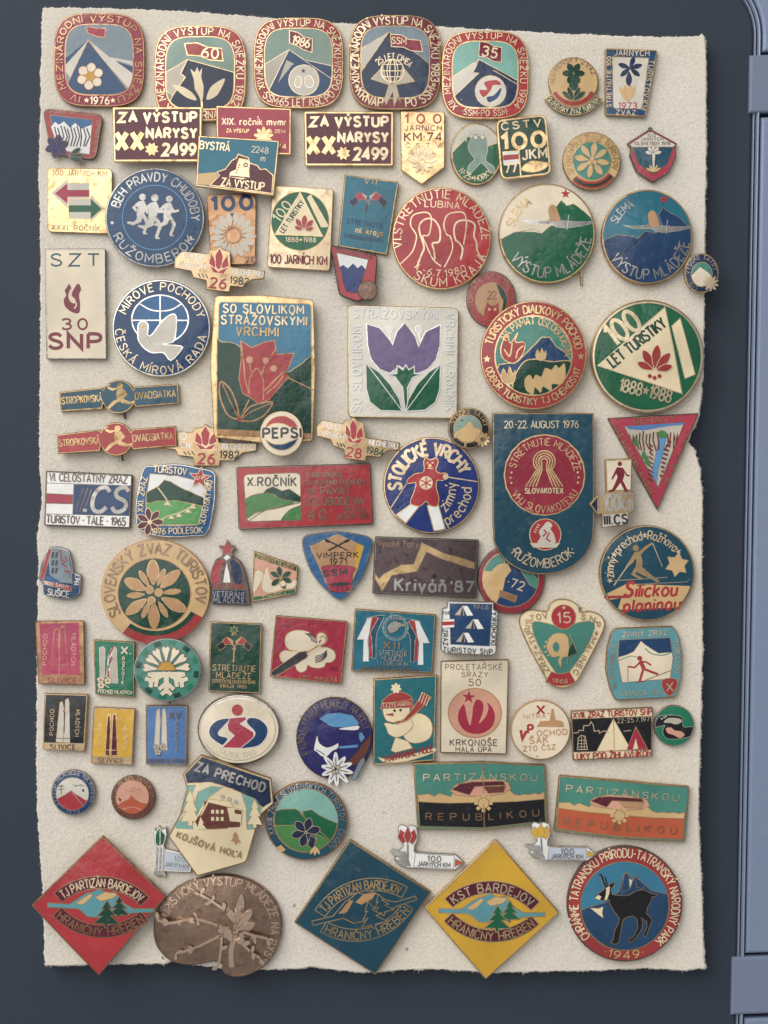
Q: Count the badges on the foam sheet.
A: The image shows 89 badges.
